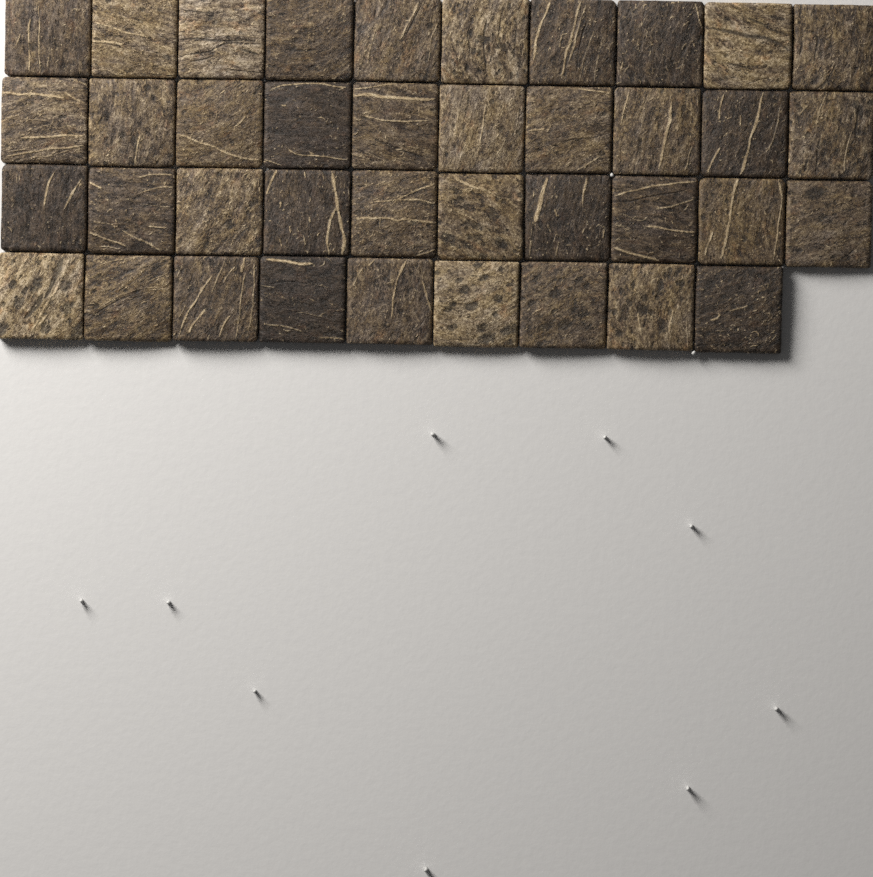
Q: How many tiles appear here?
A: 39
